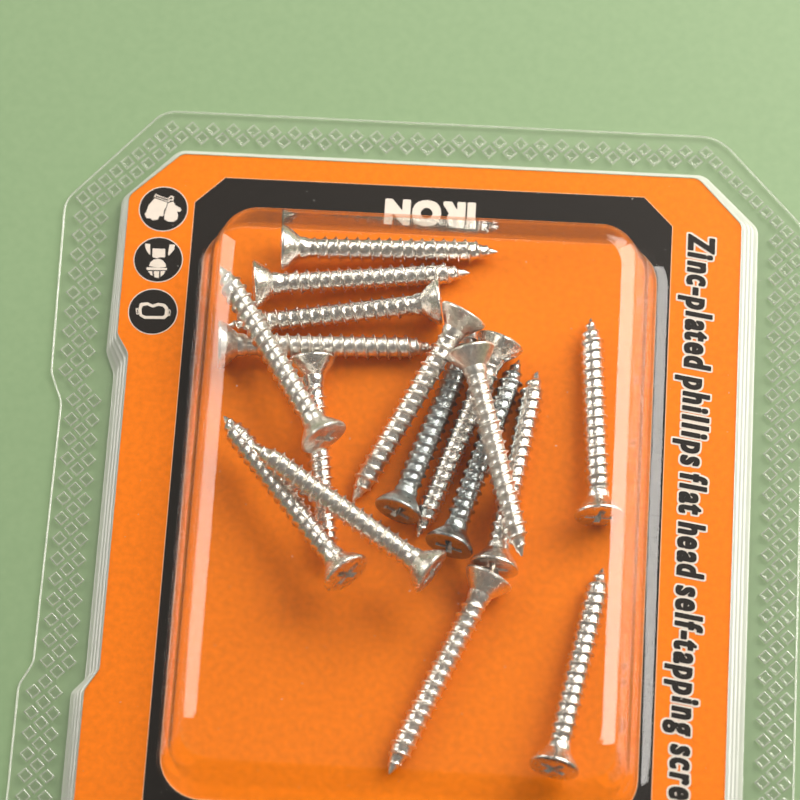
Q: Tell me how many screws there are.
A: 17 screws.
